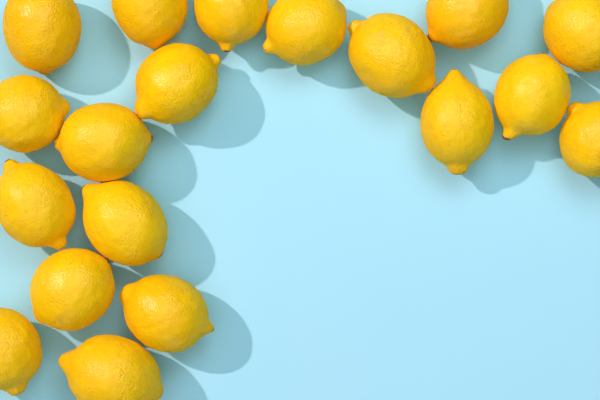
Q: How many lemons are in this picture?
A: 19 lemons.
